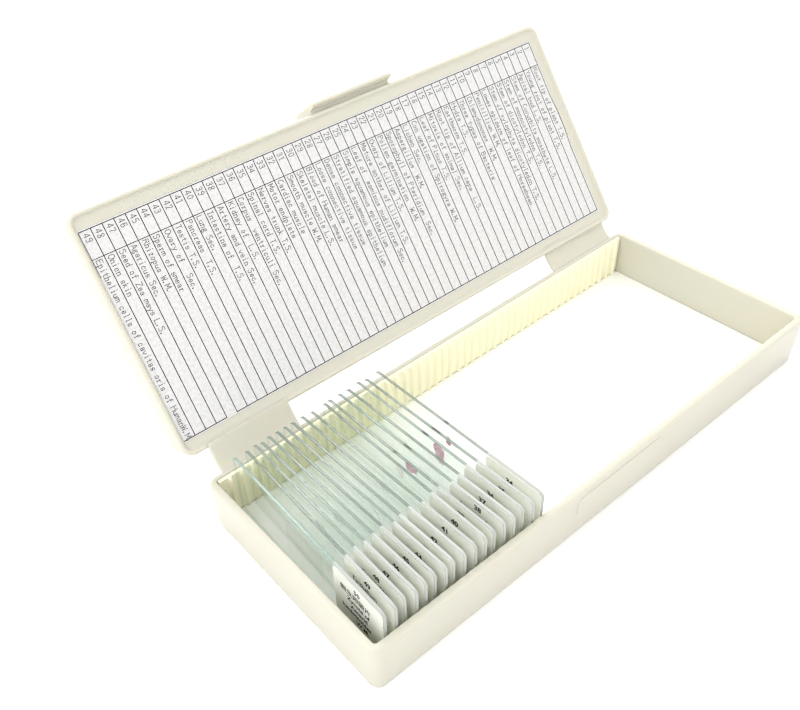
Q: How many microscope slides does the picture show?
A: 17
